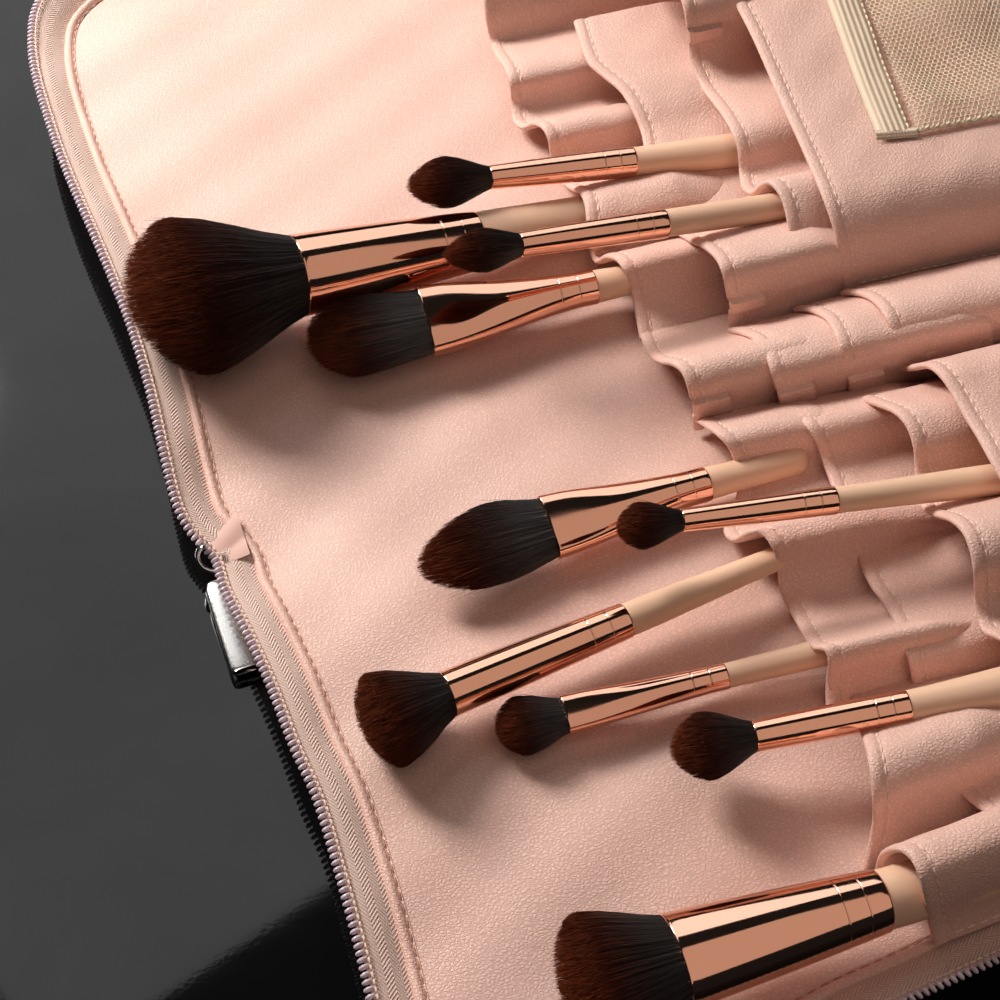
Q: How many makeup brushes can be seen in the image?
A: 10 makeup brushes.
